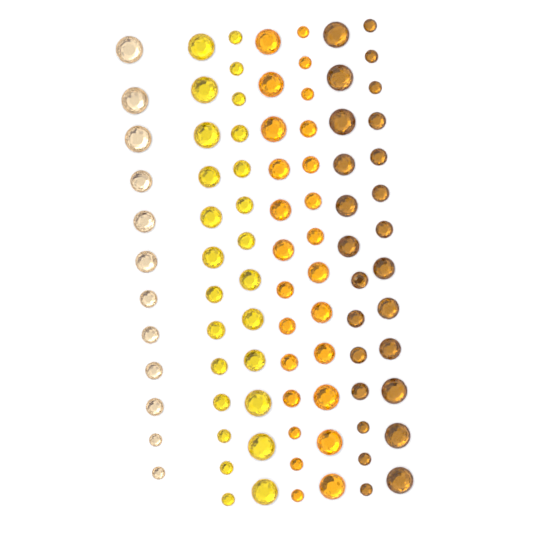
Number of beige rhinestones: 12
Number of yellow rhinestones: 26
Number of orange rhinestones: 26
